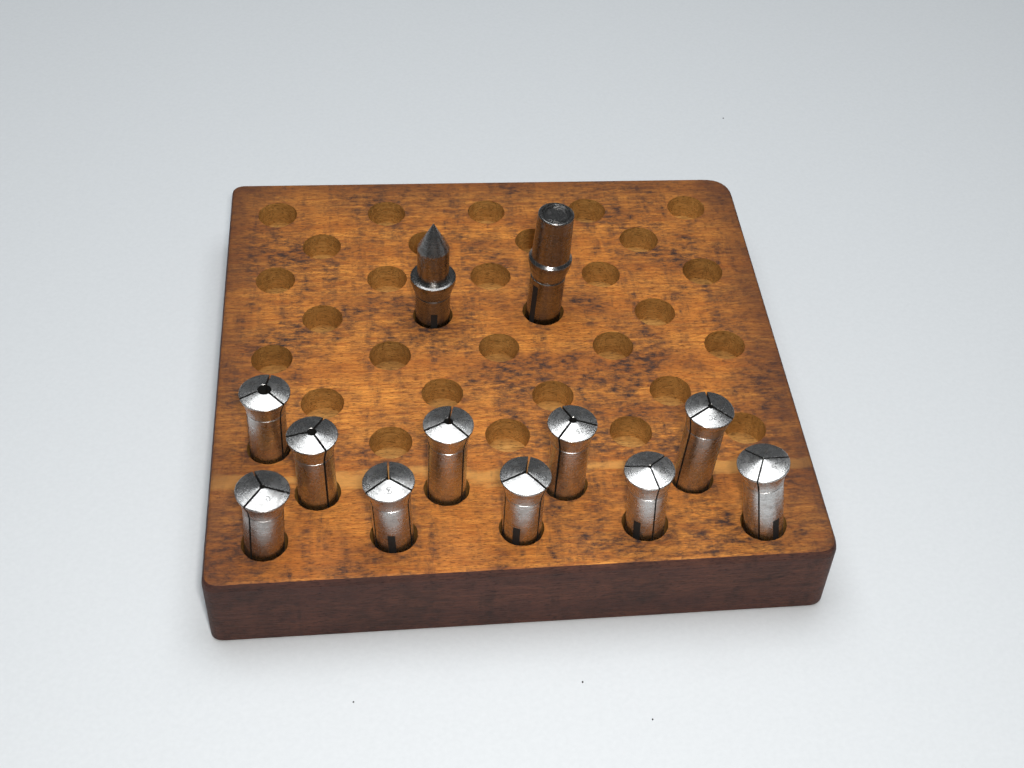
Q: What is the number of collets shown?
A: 10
